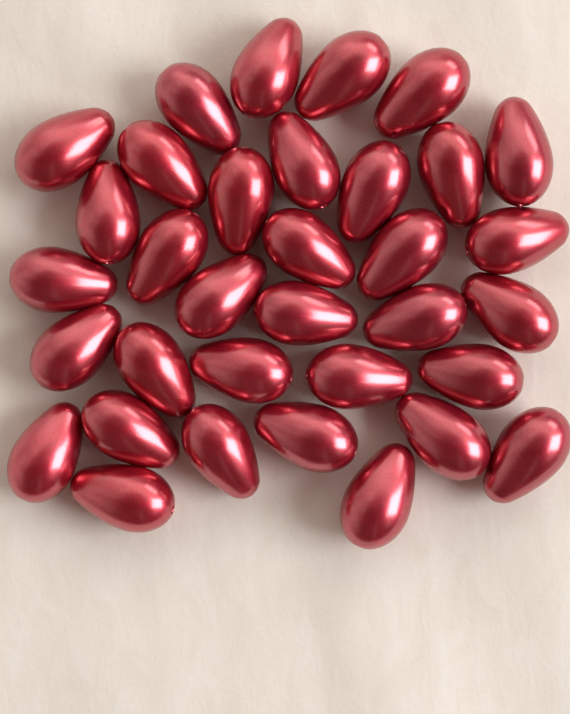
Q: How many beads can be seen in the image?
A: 34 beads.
